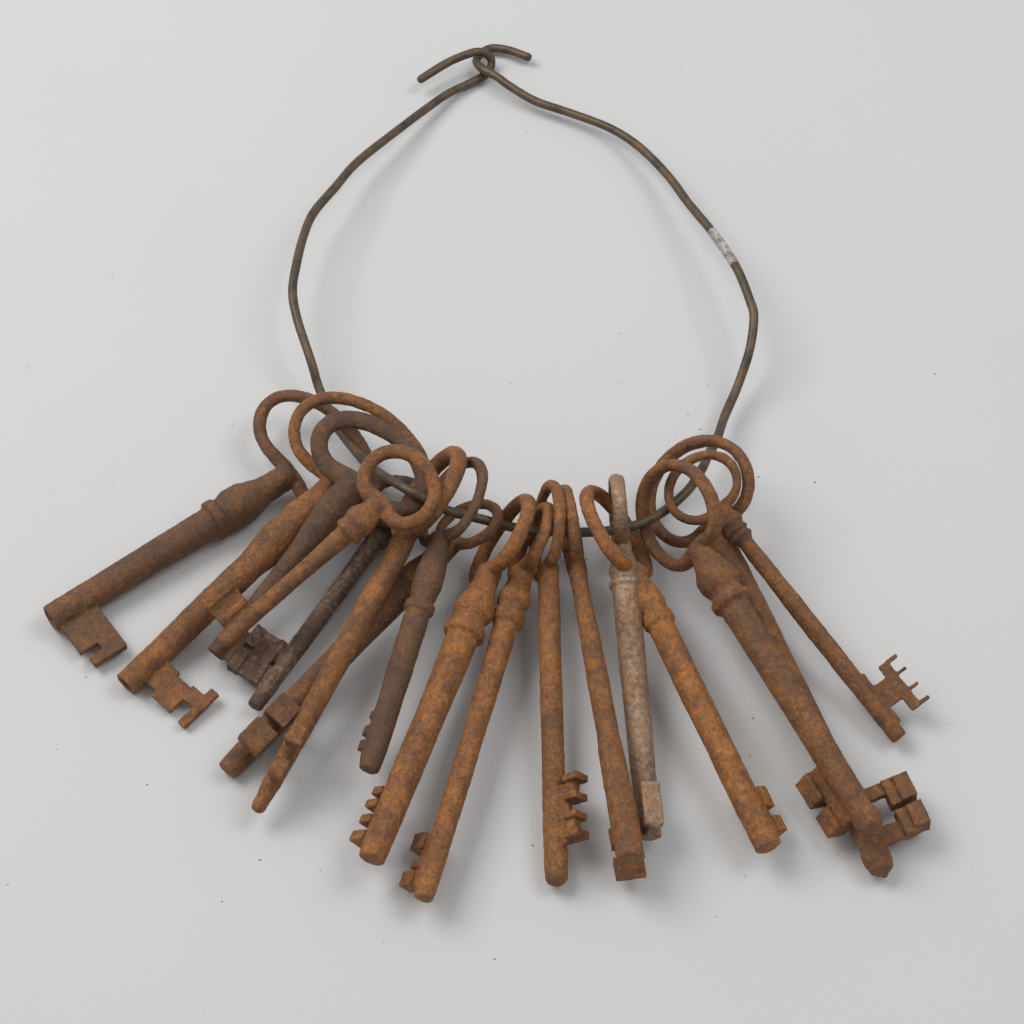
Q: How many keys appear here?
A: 17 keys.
